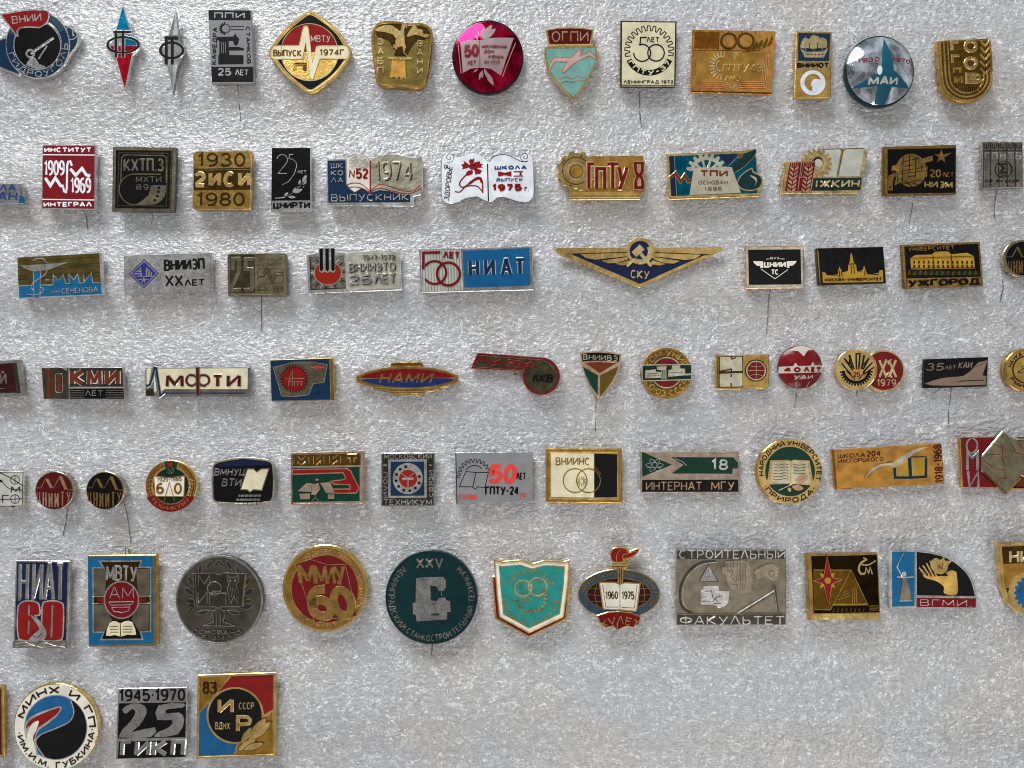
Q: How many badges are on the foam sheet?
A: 76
